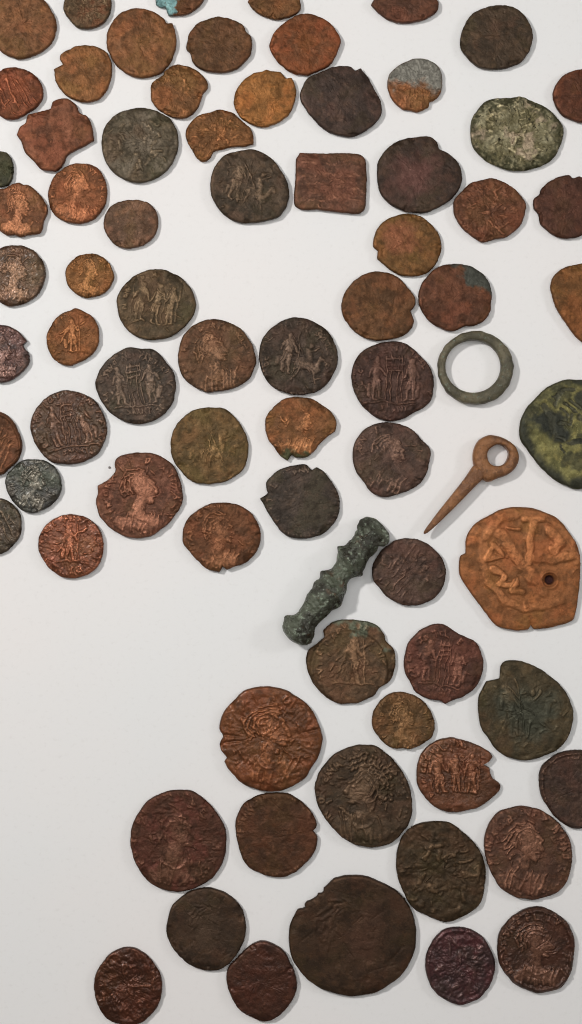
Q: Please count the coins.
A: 74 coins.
